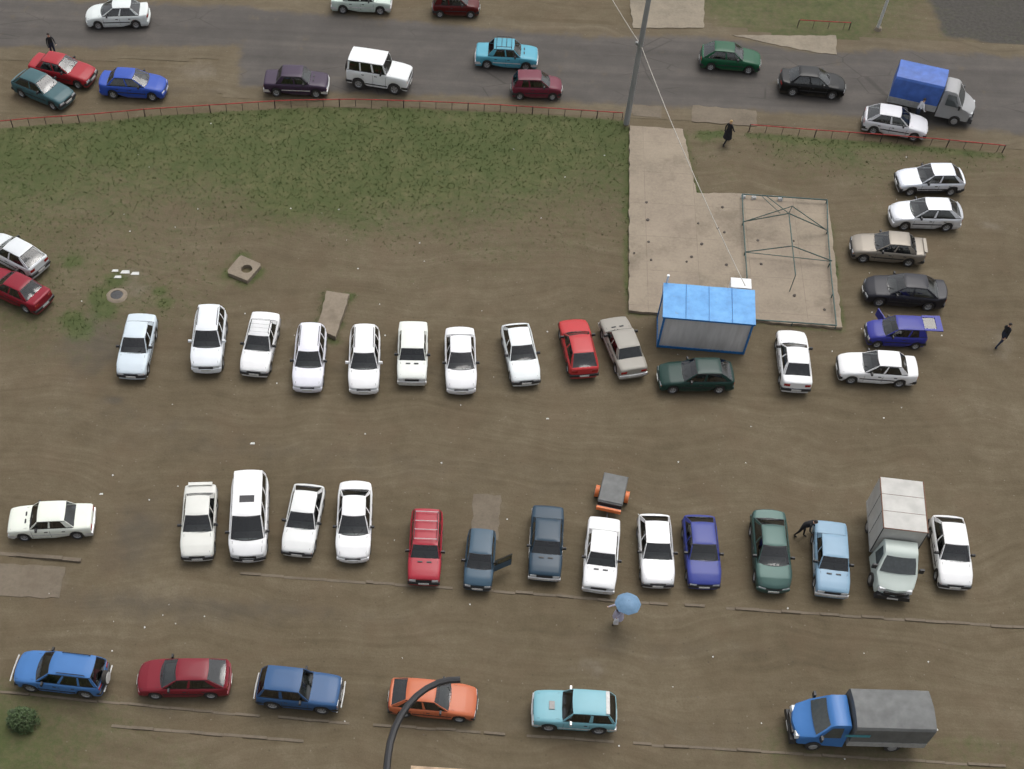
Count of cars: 52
